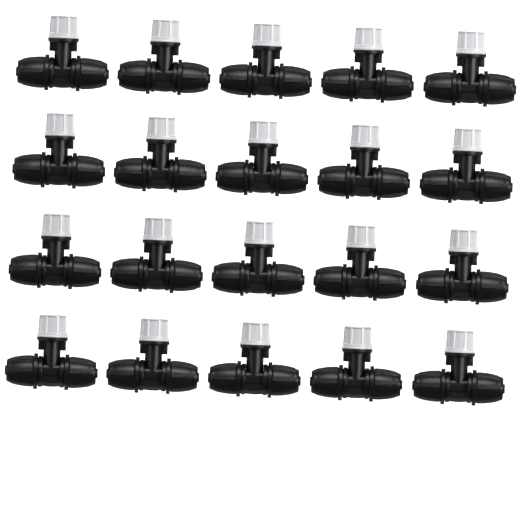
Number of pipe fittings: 20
